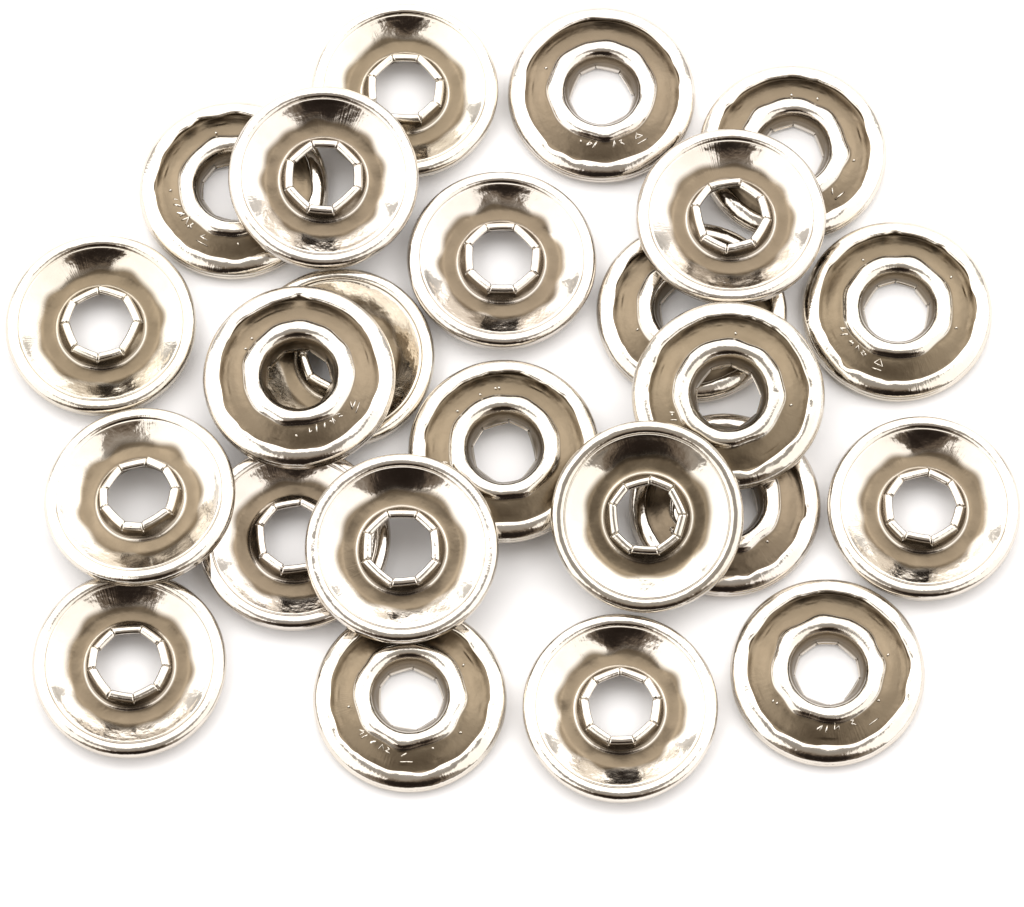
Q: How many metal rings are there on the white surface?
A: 24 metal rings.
